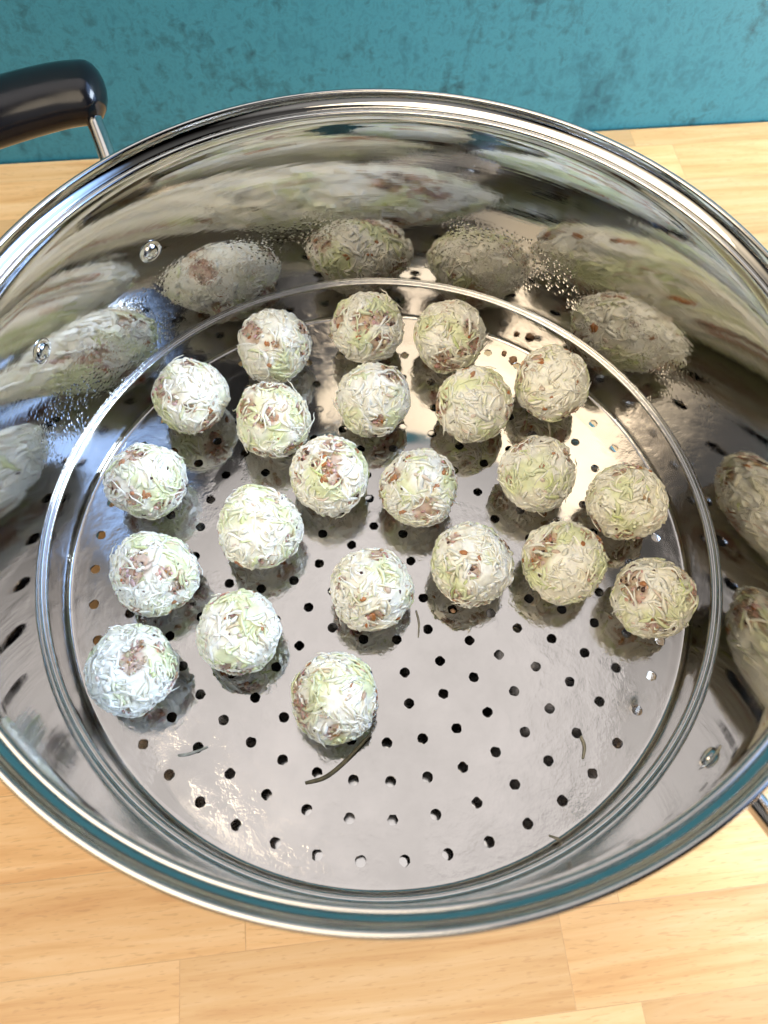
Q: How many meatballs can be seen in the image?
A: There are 22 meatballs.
